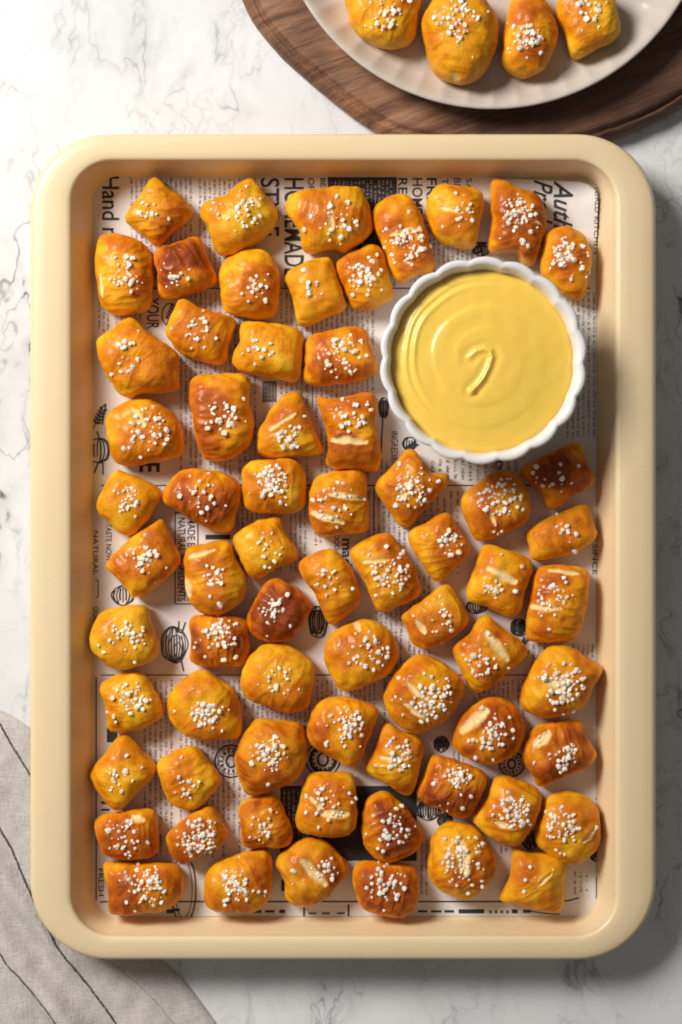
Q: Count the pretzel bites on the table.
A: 72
